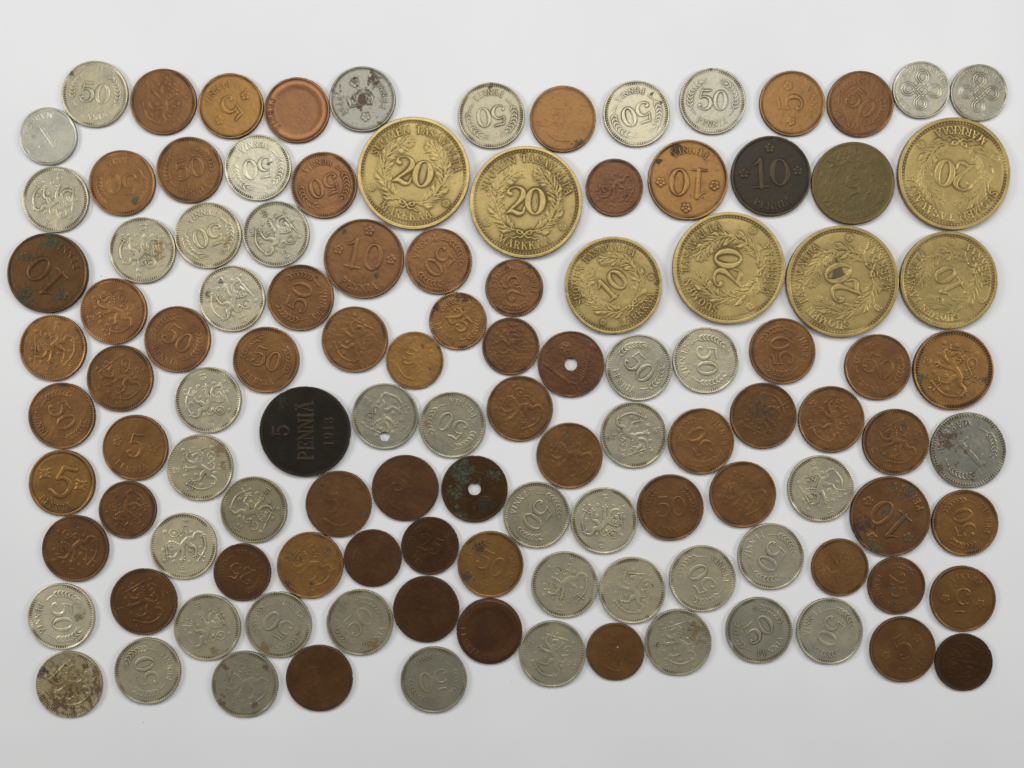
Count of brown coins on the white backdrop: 62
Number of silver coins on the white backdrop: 43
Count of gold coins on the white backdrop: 8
